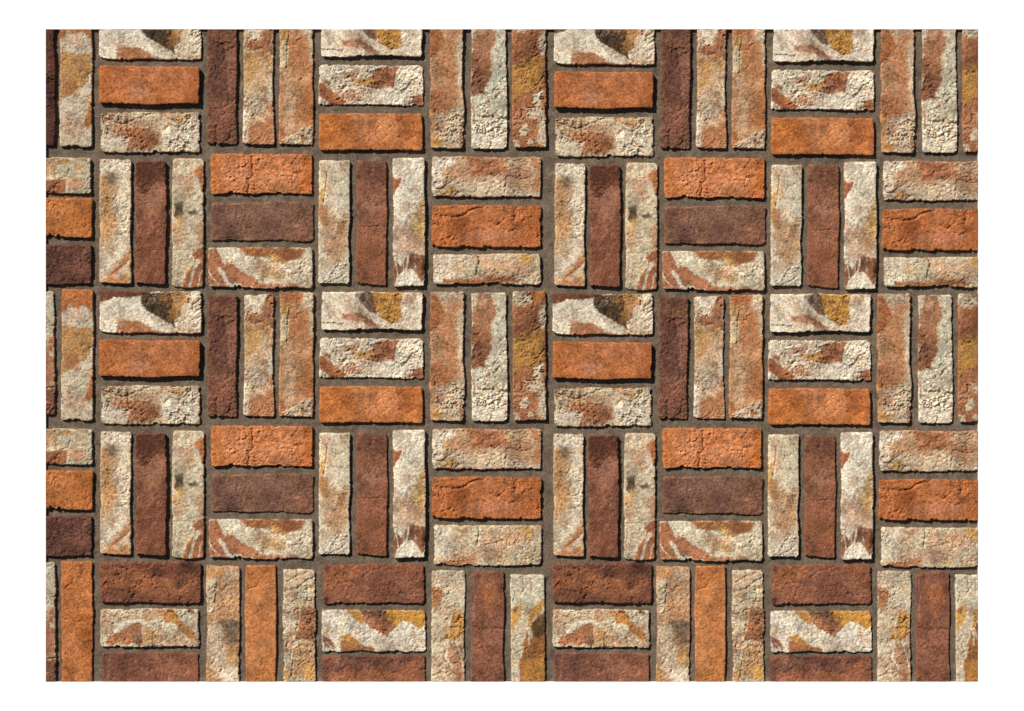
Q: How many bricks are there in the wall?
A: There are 132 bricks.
